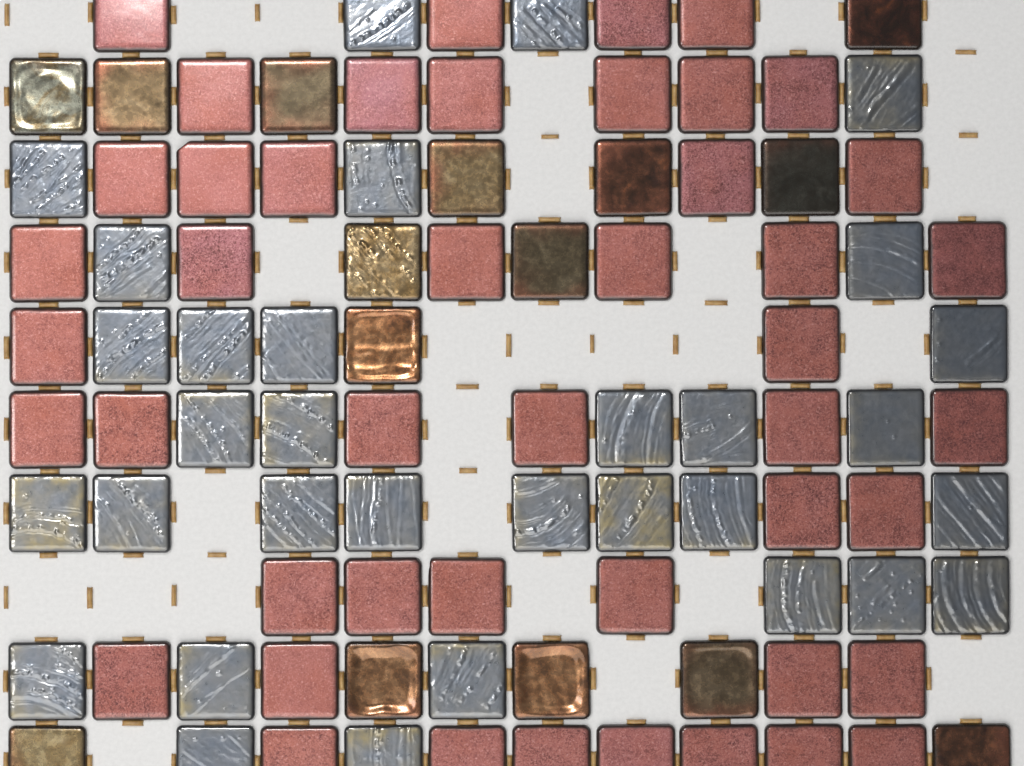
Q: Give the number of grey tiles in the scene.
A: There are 32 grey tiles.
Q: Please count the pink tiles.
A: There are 46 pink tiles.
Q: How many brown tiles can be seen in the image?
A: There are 15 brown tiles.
